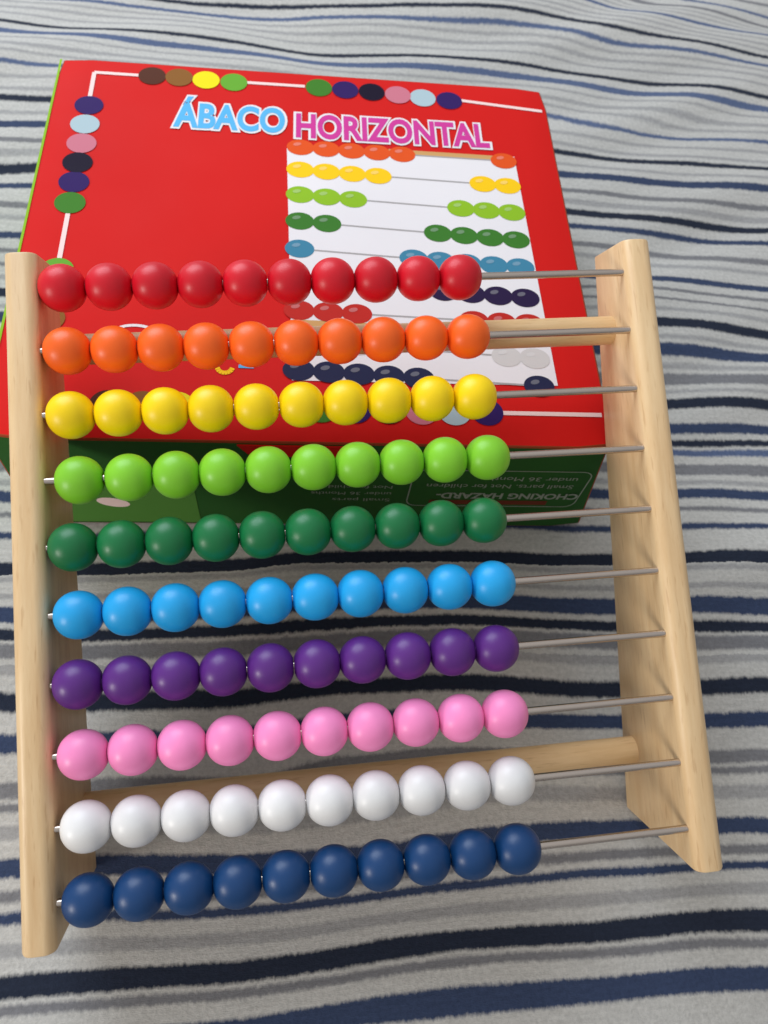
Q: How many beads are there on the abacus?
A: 100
